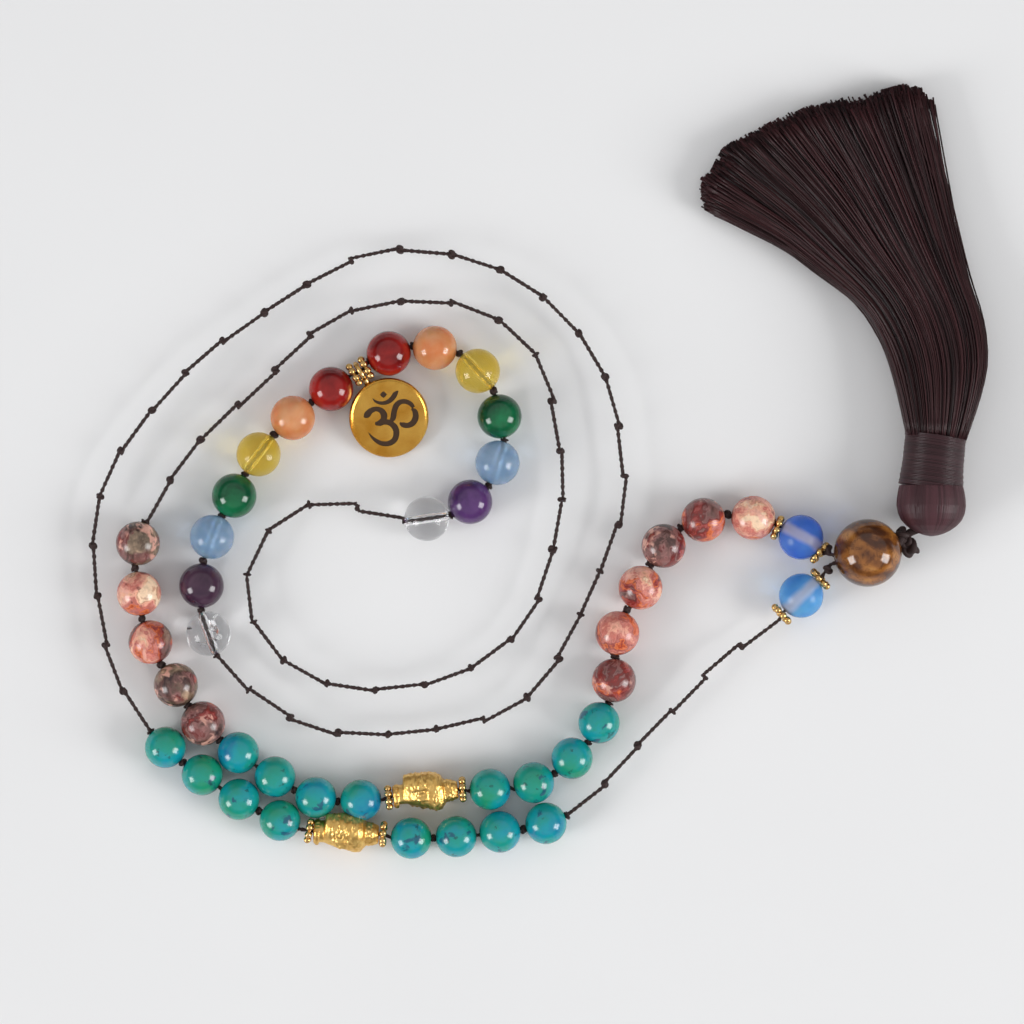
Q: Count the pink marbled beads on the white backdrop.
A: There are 11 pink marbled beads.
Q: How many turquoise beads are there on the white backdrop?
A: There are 16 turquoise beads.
